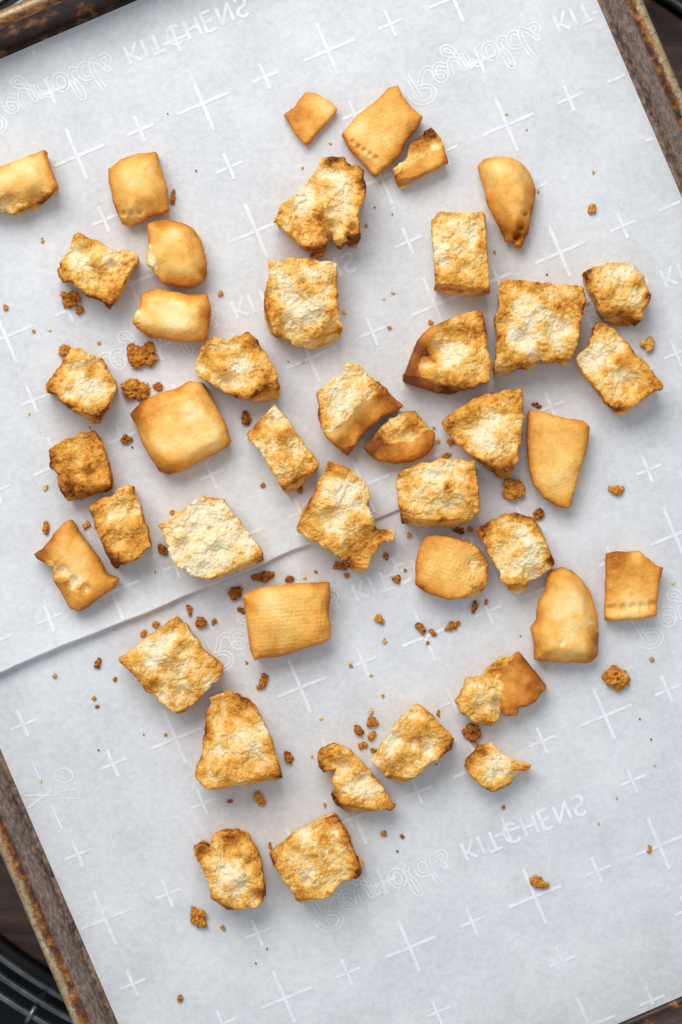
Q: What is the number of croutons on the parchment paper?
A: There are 43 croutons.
